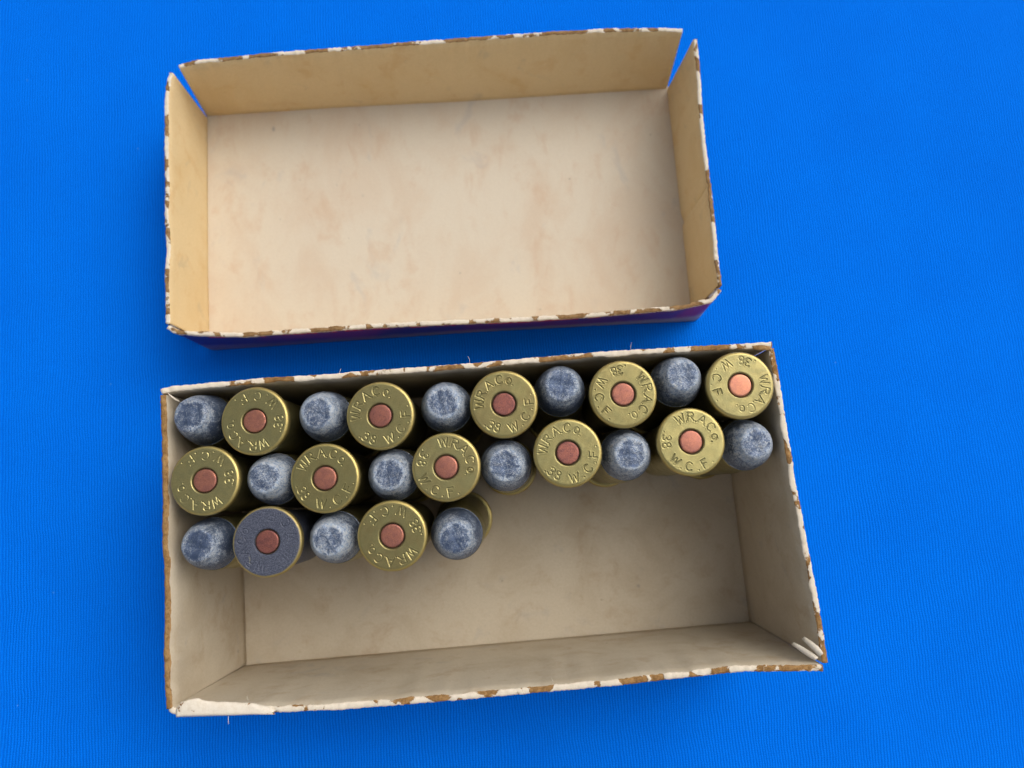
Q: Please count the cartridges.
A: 25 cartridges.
